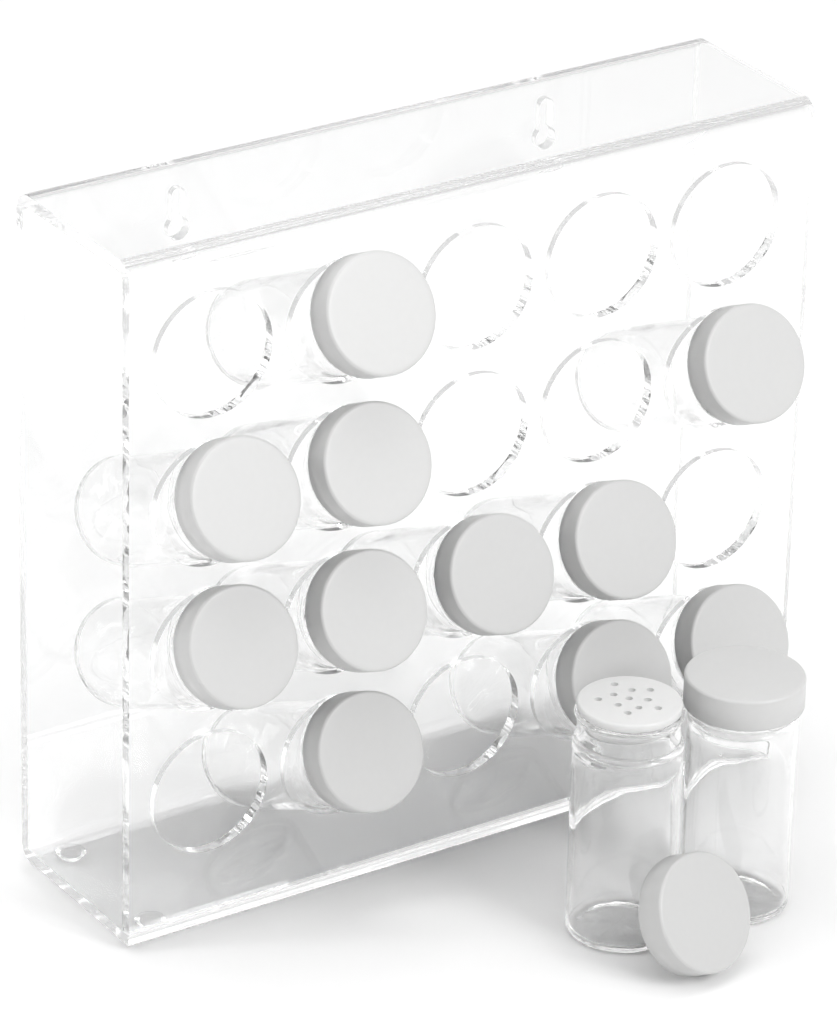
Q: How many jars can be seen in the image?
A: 13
